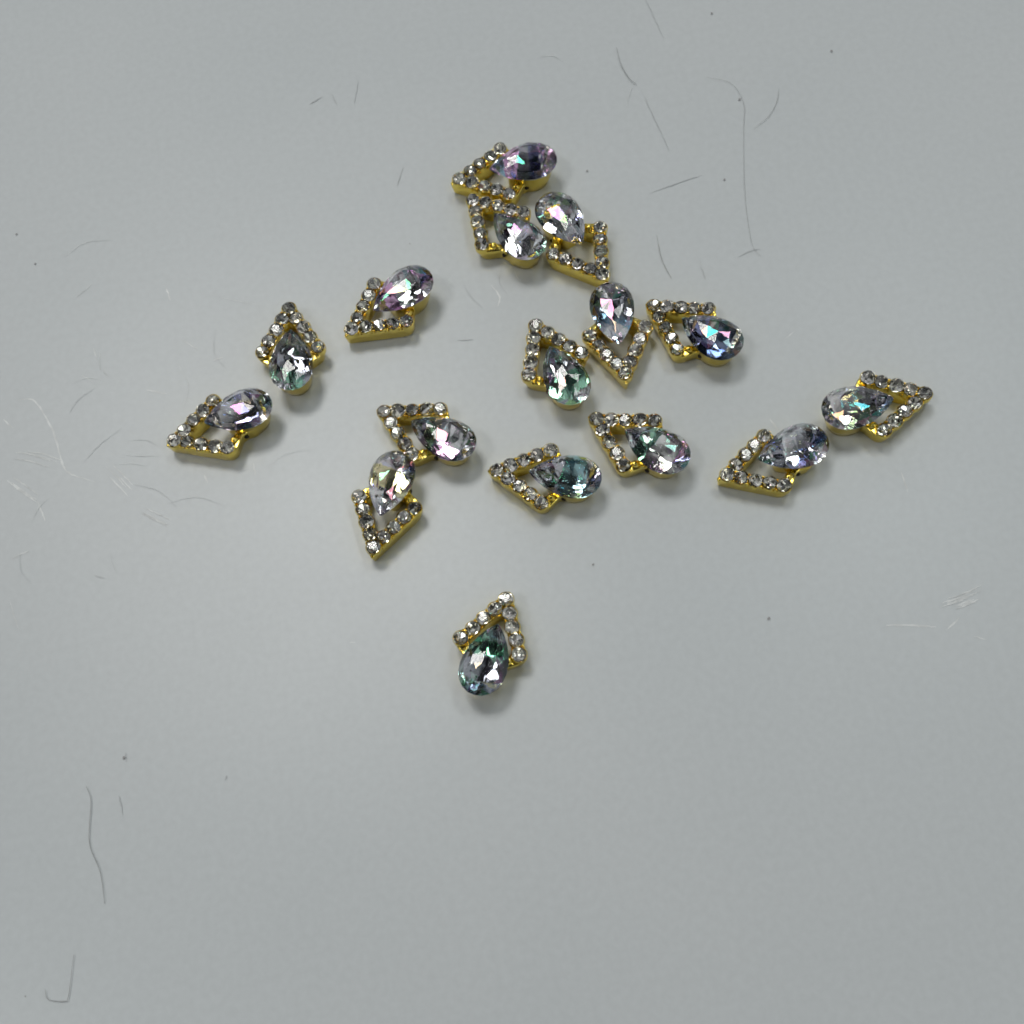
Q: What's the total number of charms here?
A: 16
